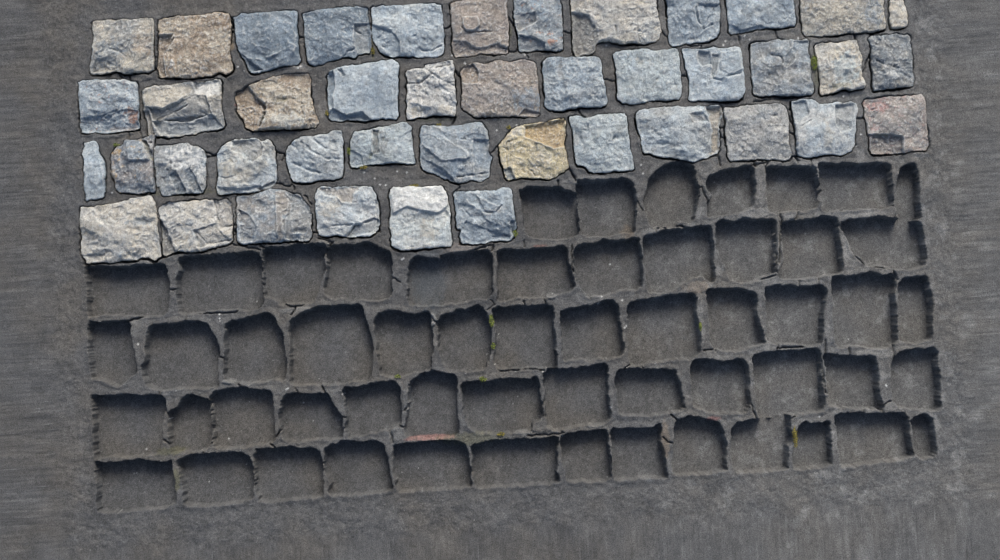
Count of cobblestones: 43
